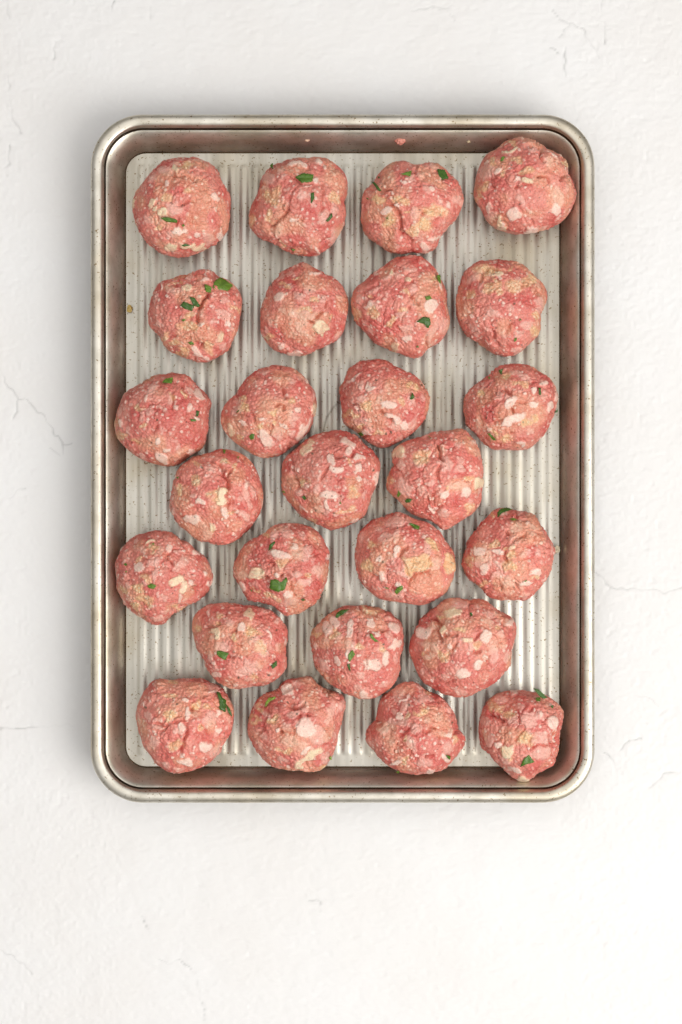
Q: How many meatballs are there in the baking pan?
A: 26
